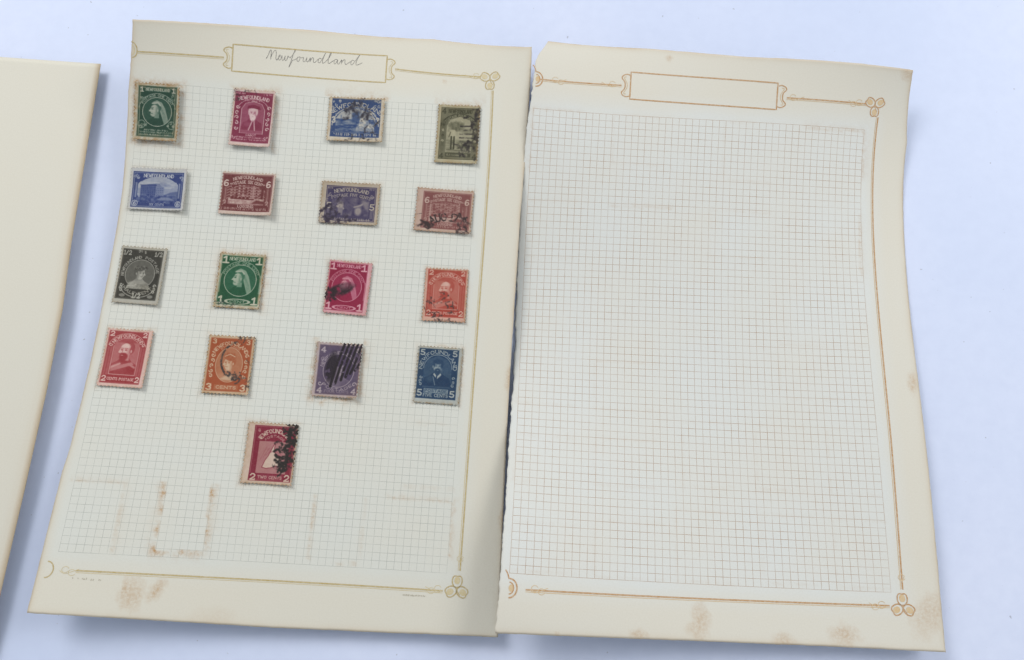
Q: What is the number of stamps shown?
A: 17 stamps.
